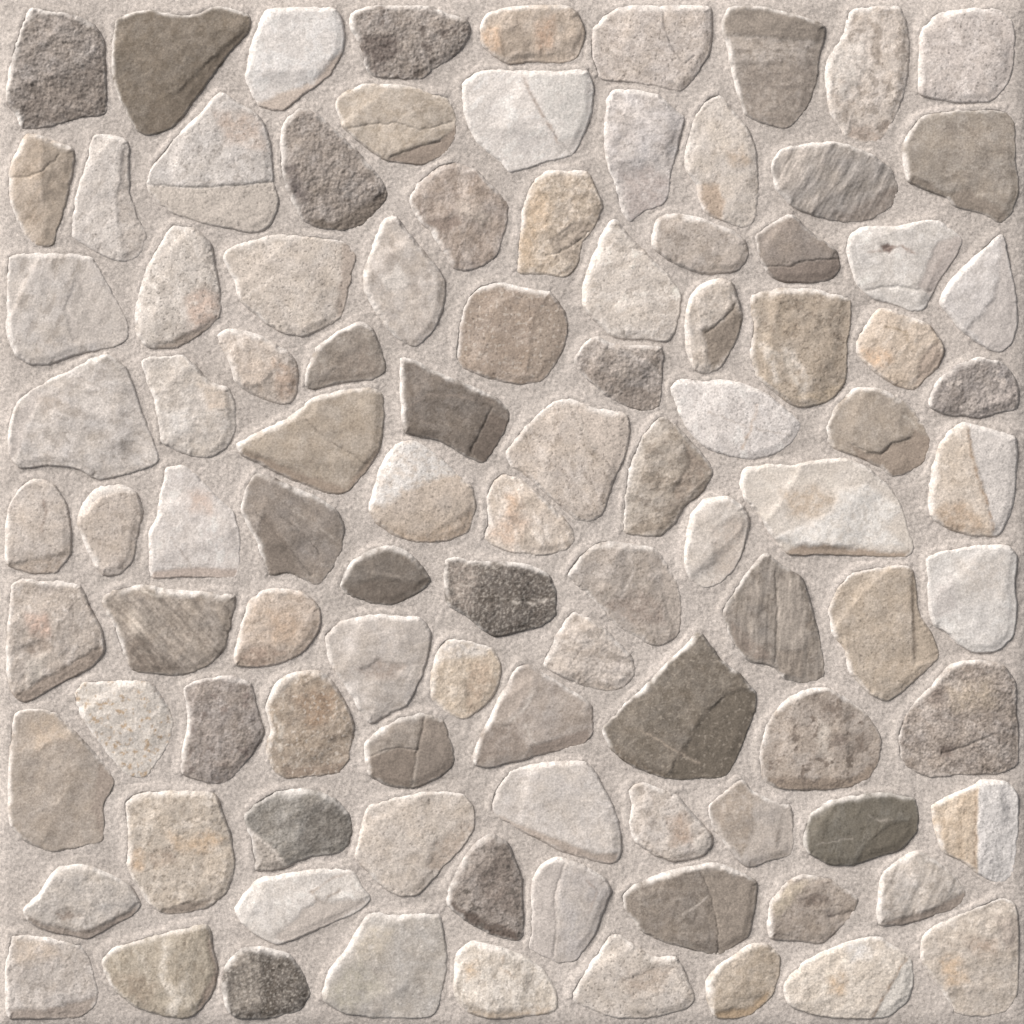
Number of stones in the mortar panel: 100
